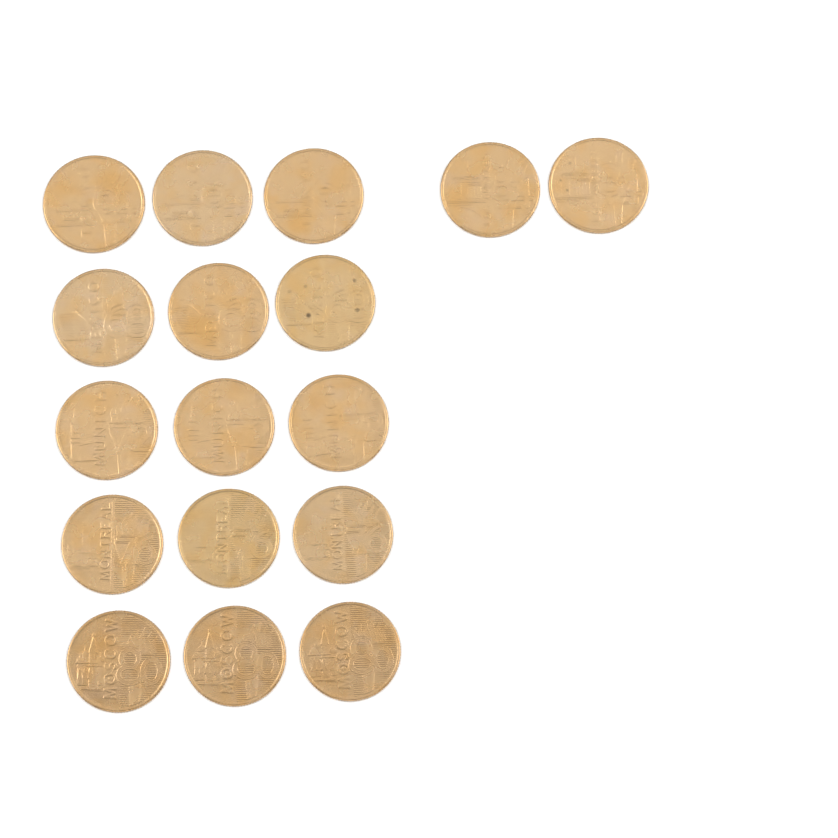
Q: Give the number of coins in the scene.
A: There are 17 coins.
